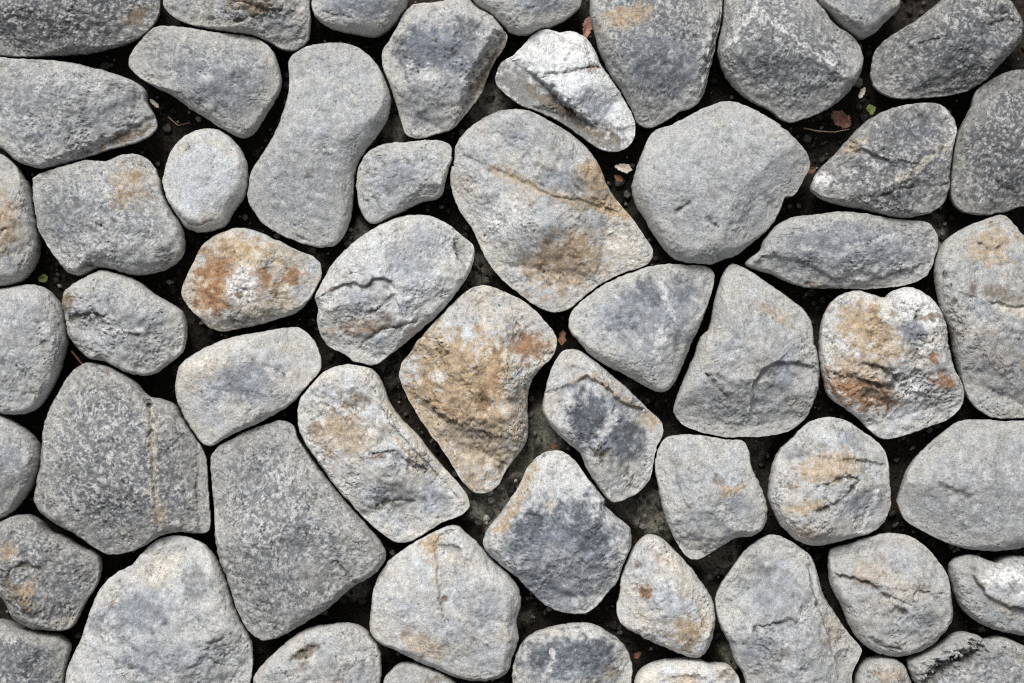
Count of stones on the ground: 55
